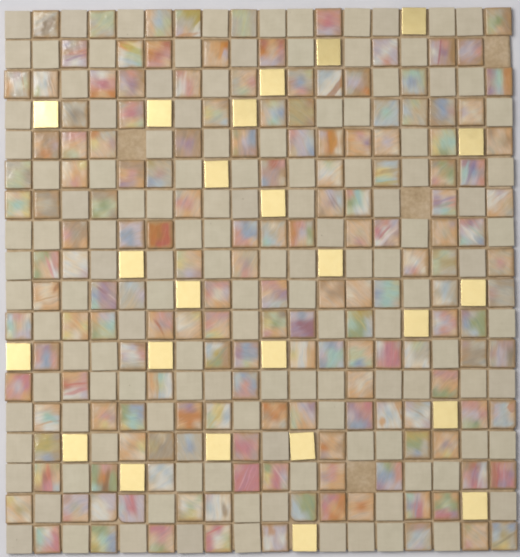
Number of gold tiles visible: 24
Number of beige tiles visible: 130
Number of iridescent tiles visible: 166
